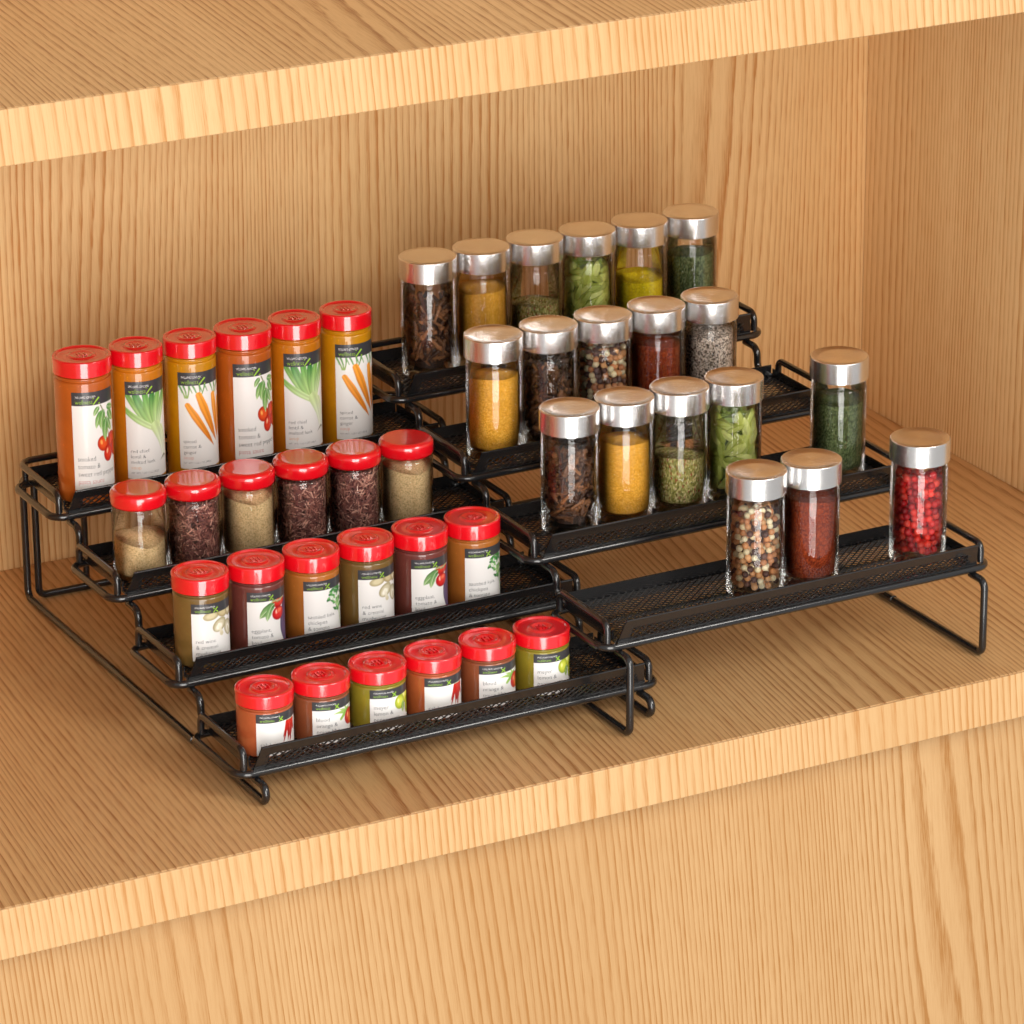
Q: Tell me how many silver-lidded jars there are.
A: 19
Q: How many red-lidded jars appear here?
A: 24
